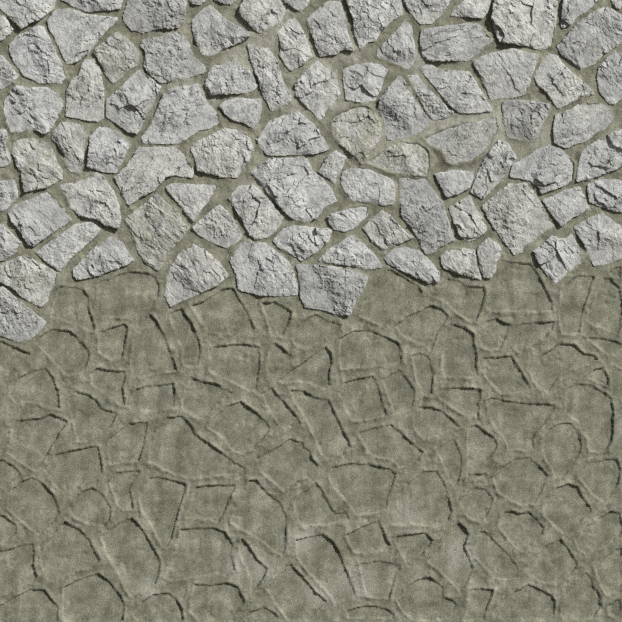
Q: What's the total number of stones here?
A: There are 88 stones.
